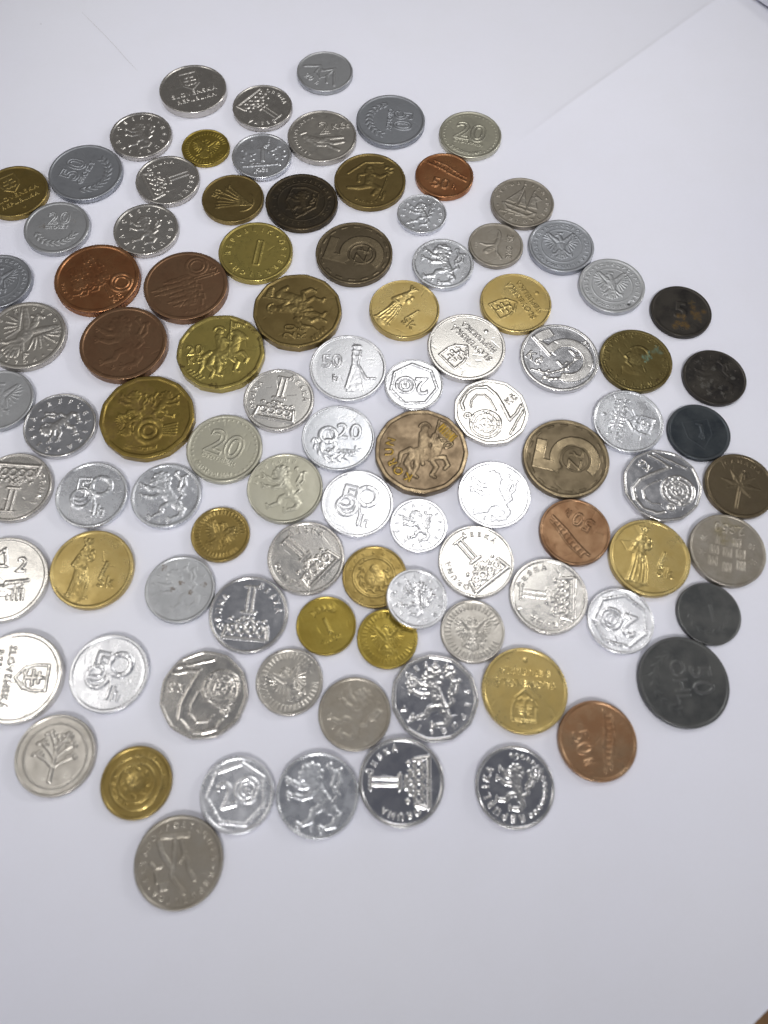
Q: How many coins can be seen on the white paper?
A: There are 96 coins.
